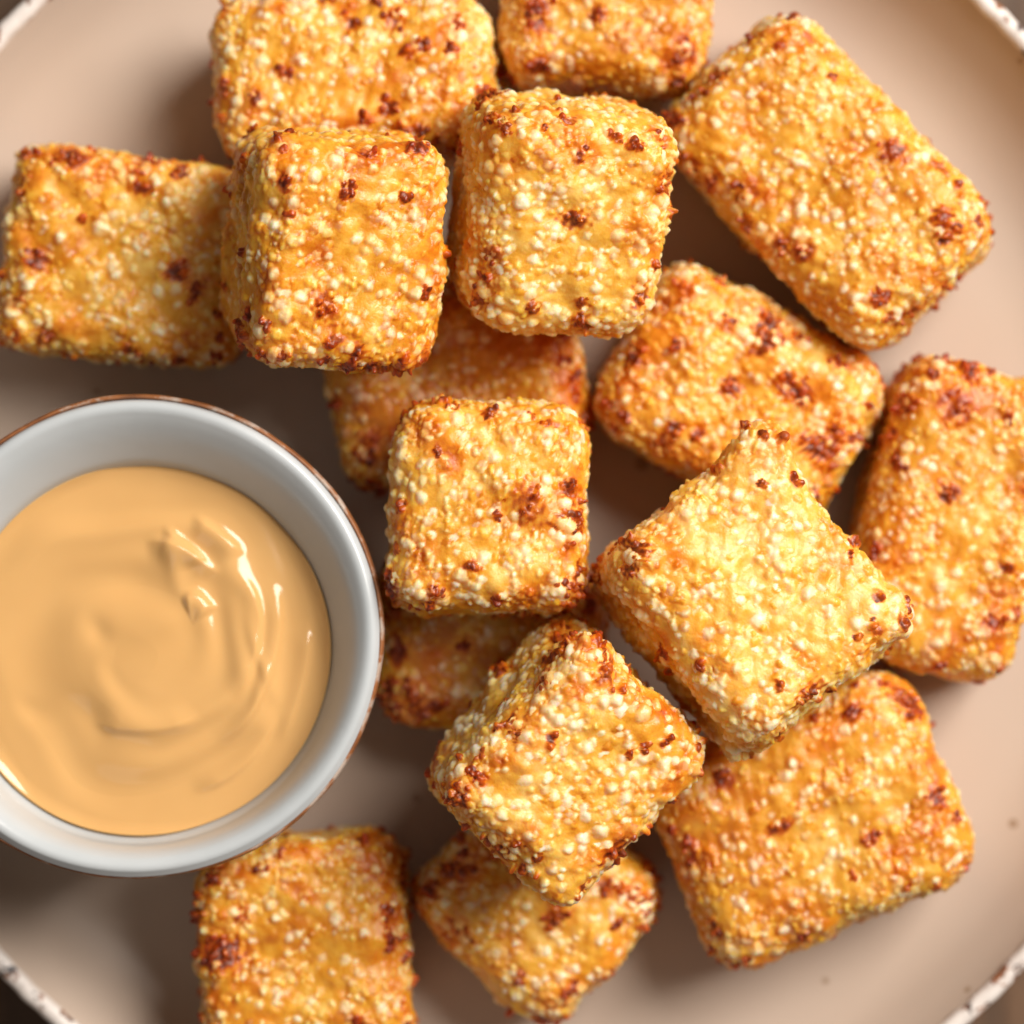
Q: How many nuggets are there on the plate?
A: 16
